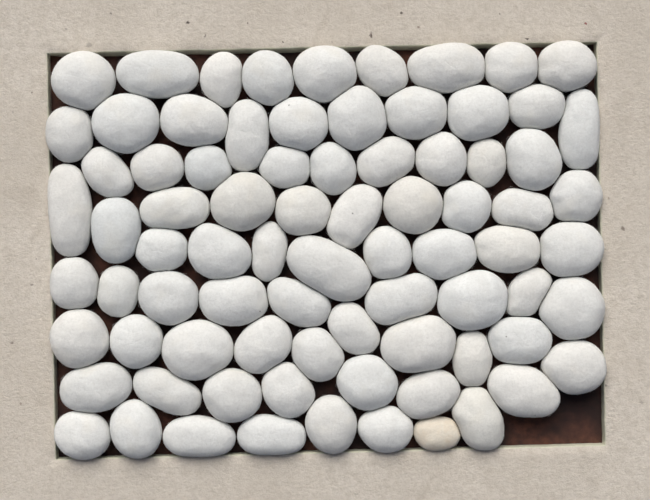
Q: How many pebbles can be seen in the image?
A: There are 80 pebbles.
